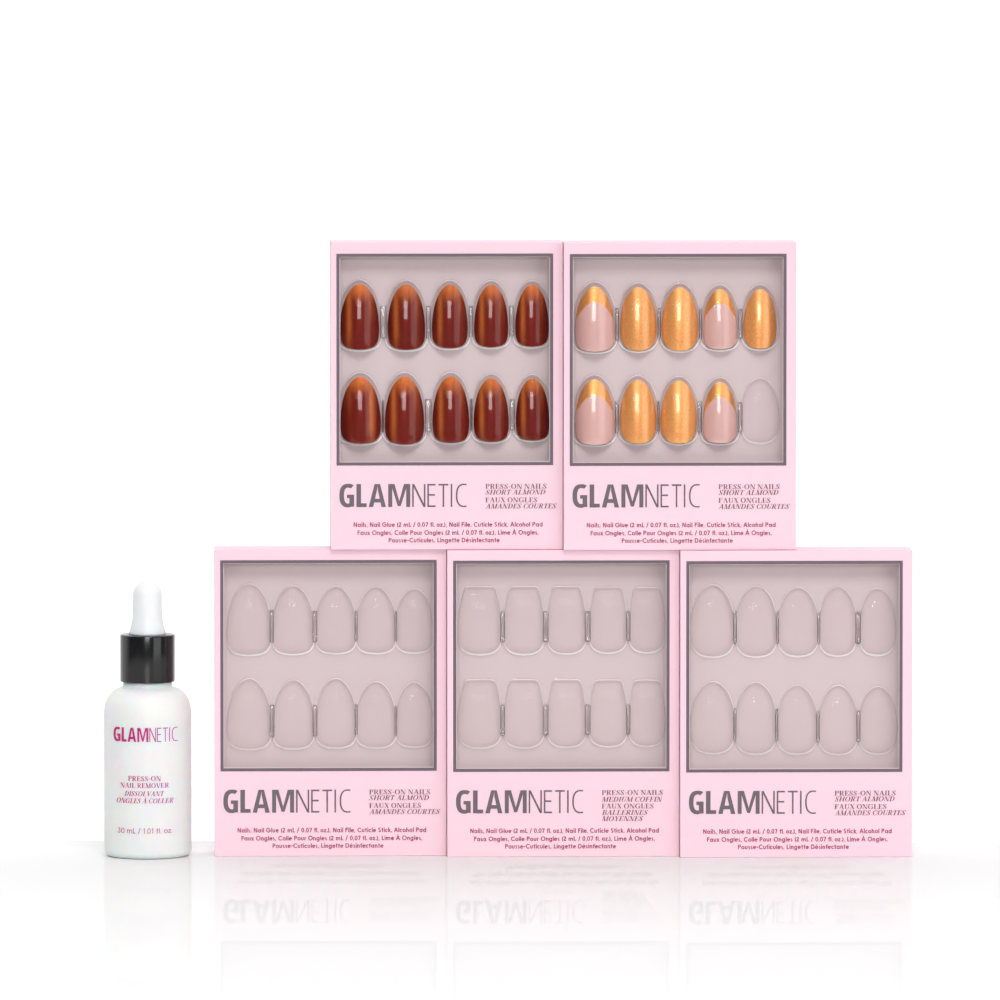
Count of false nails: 19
